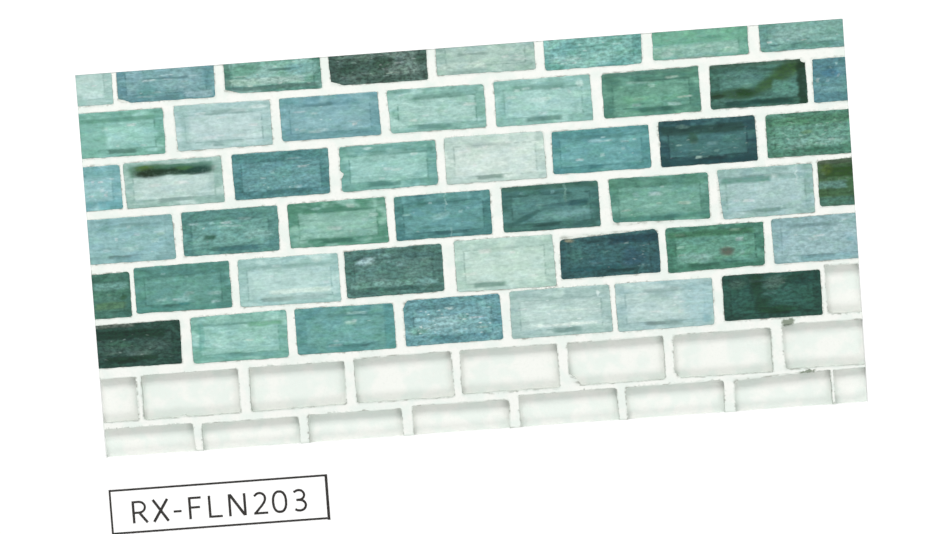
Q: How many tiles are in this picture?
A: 47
